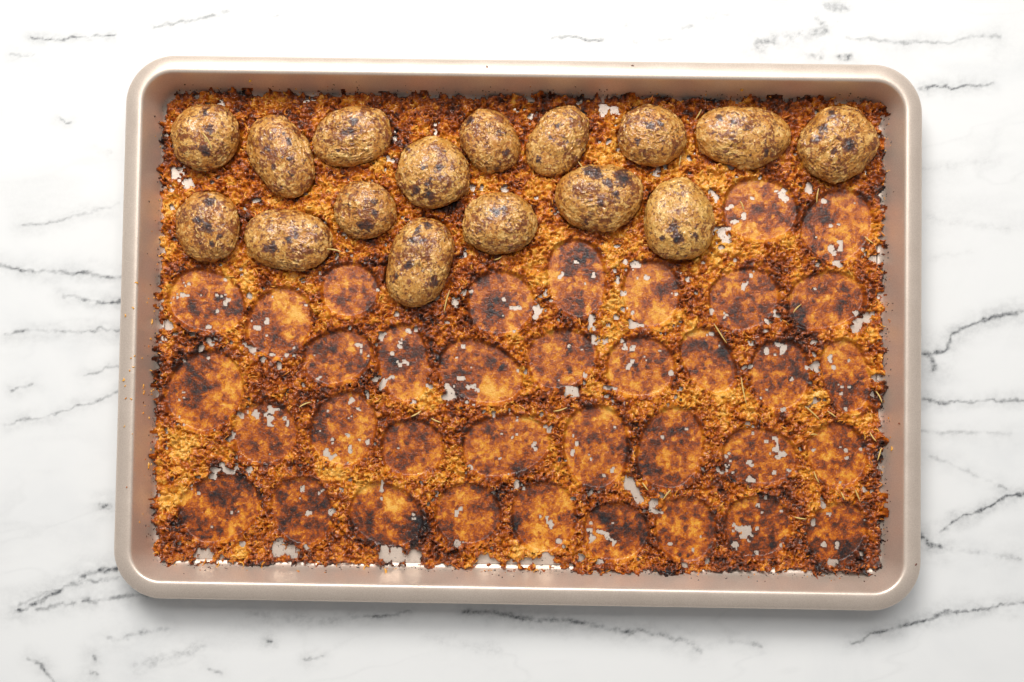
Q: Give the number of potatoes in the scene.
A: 16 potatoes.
